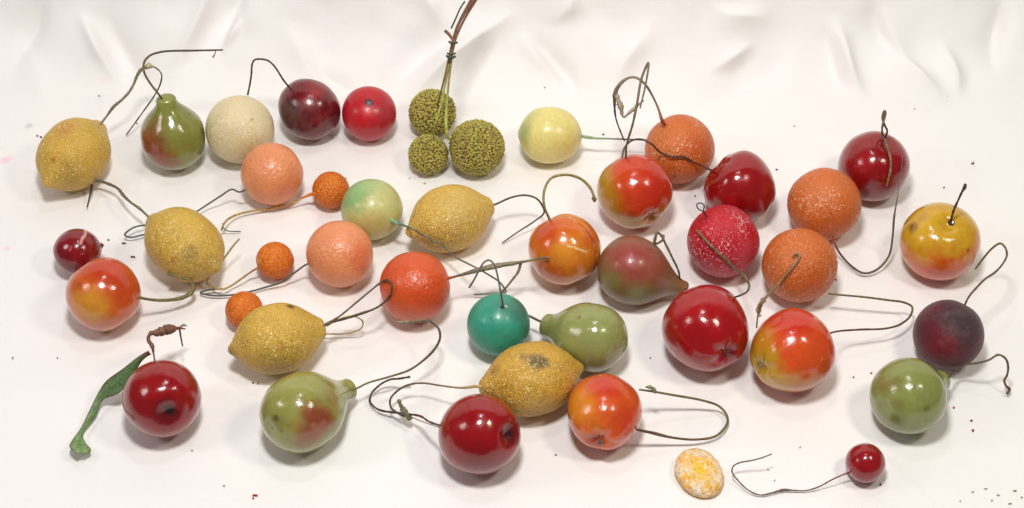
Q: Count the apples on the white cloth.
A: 13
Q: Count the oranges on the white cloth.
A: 9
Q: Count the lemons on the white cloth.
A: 6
